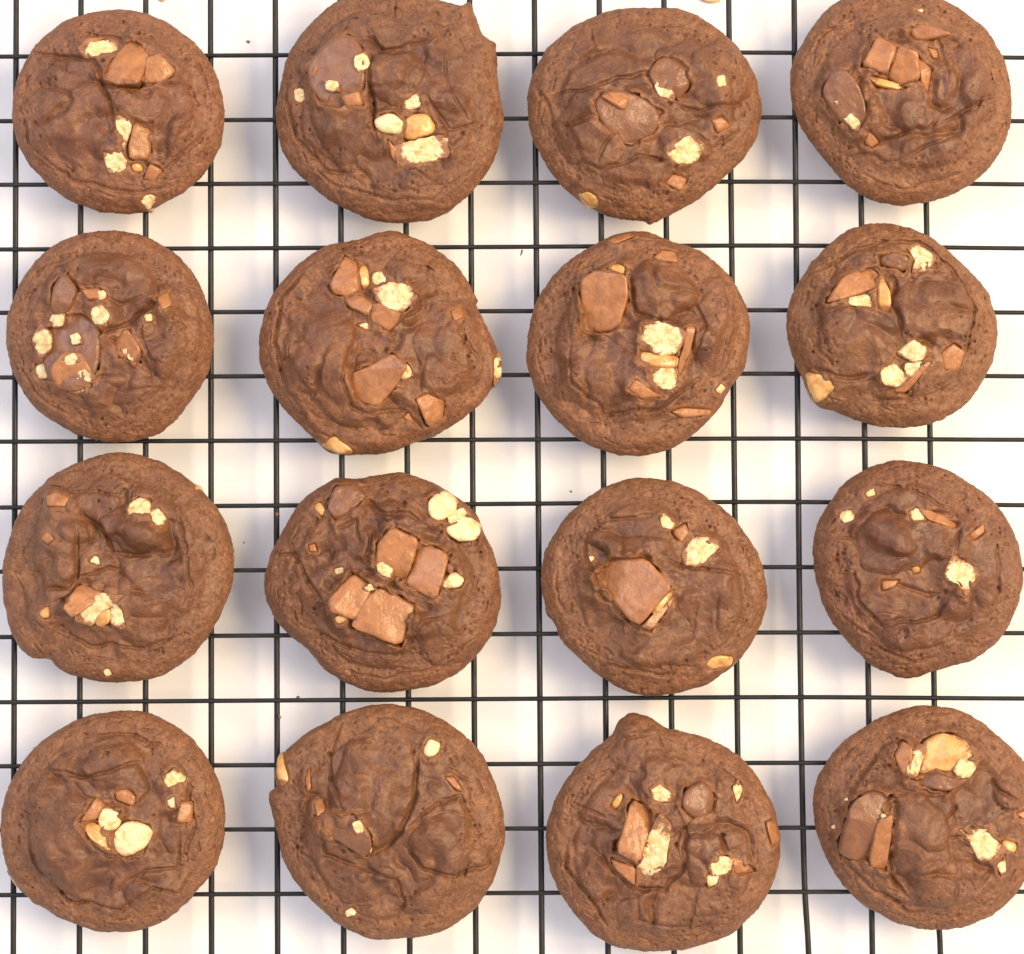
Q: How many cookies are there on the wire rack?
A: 16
